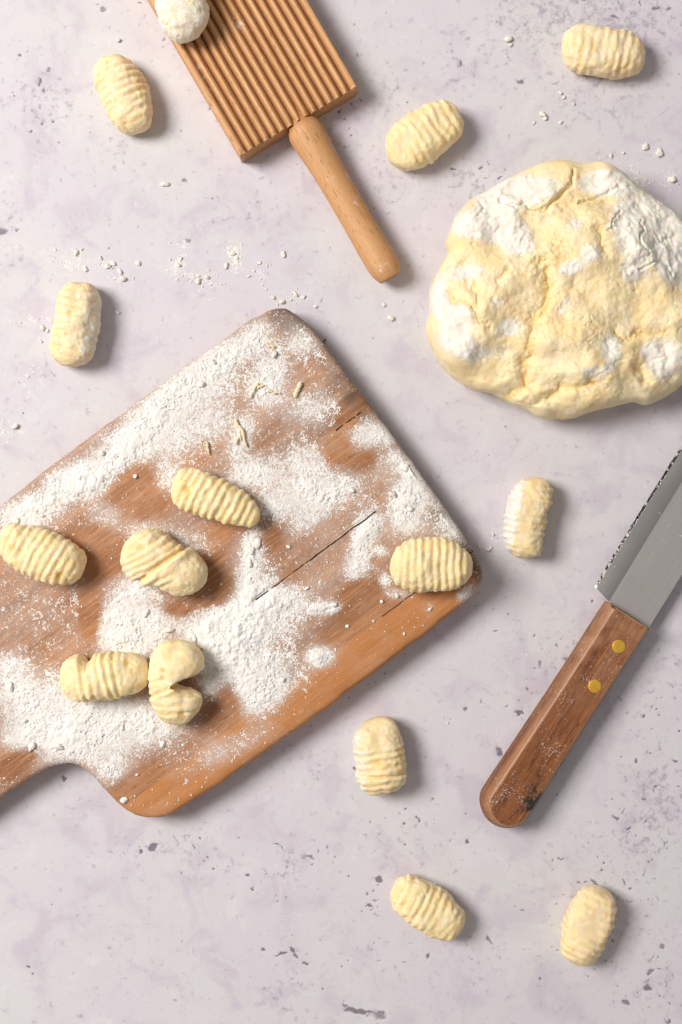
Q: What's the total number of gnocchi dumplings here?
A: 15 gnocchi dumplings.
